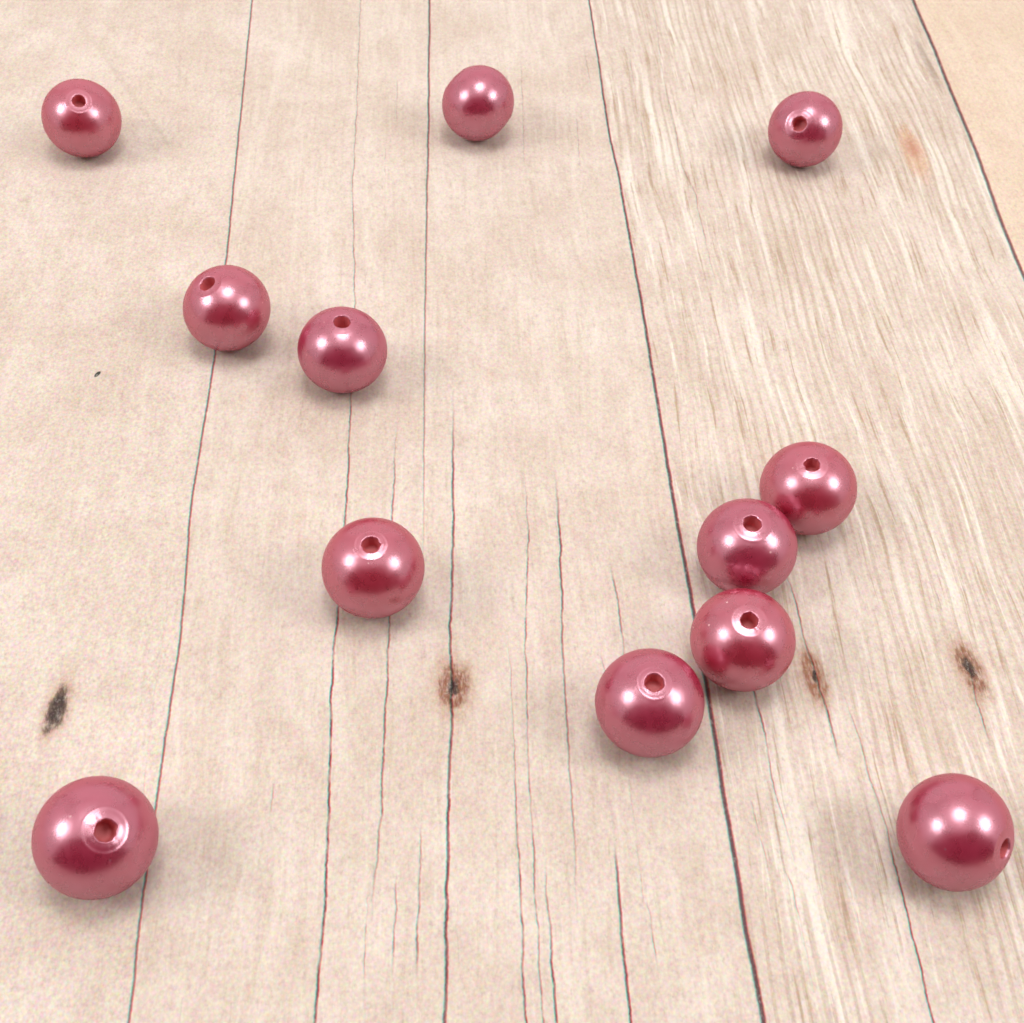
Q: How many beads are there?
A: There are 12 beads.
